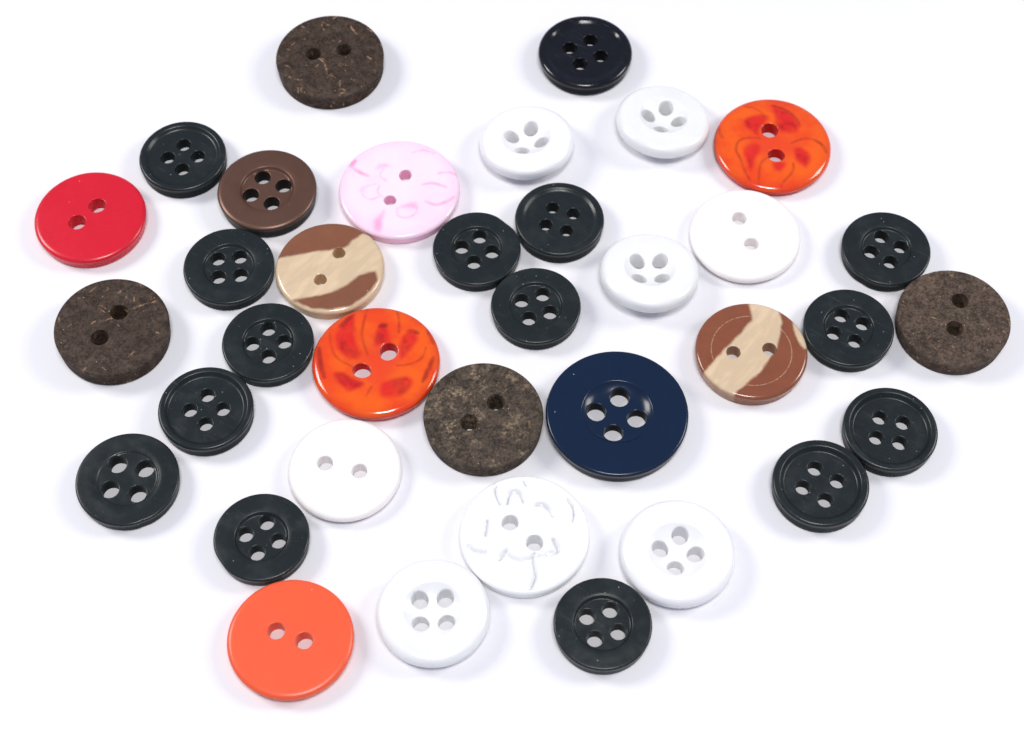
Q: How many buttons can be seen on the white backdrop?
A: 36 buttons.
